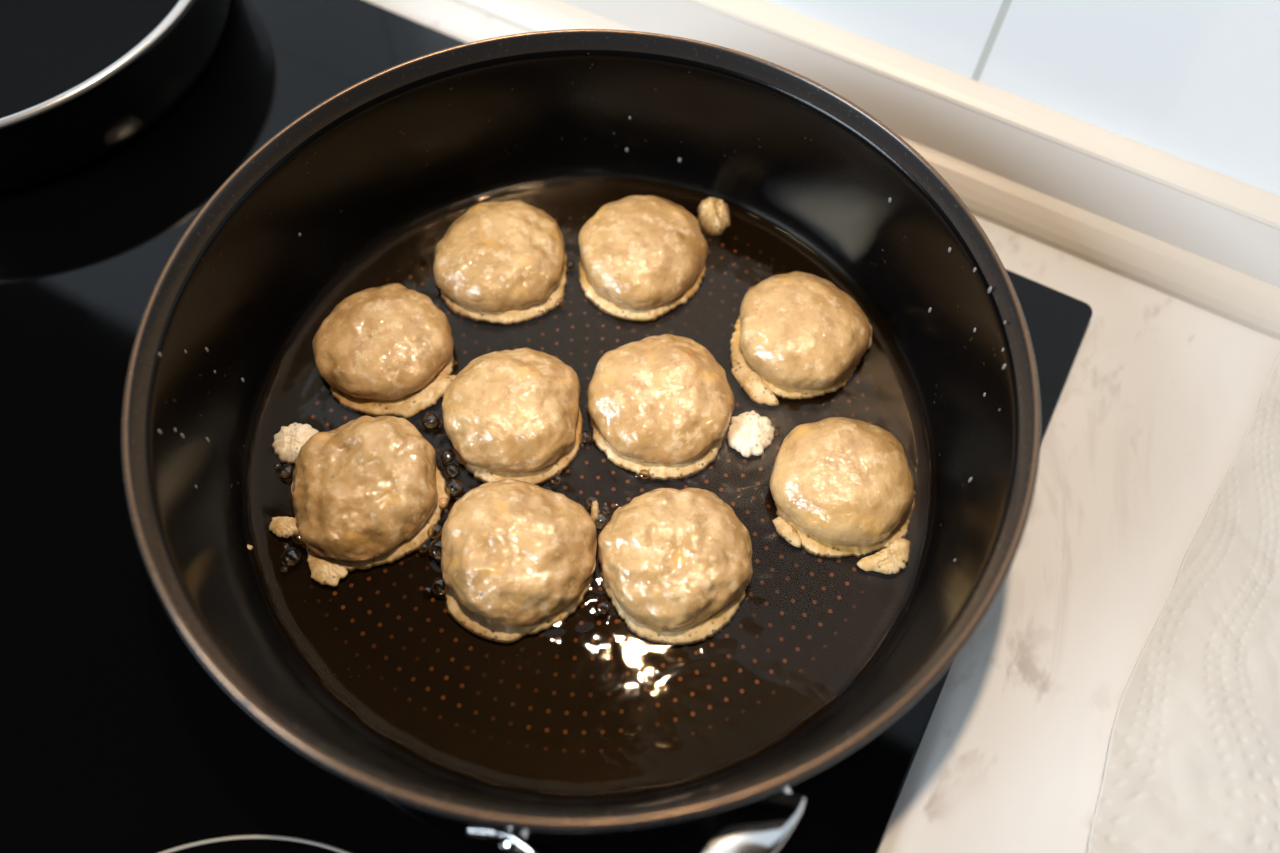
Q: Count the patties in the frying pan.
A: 10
